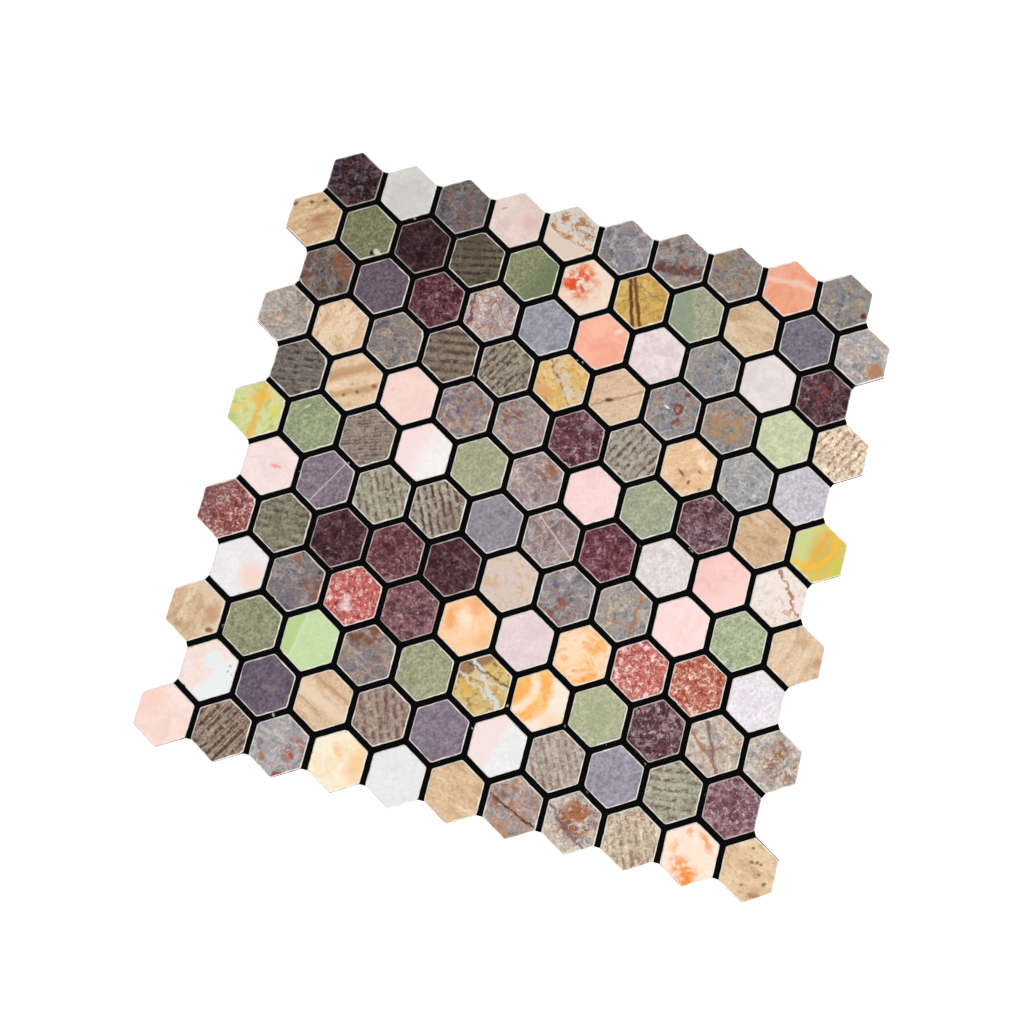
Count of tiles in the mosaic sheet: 126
